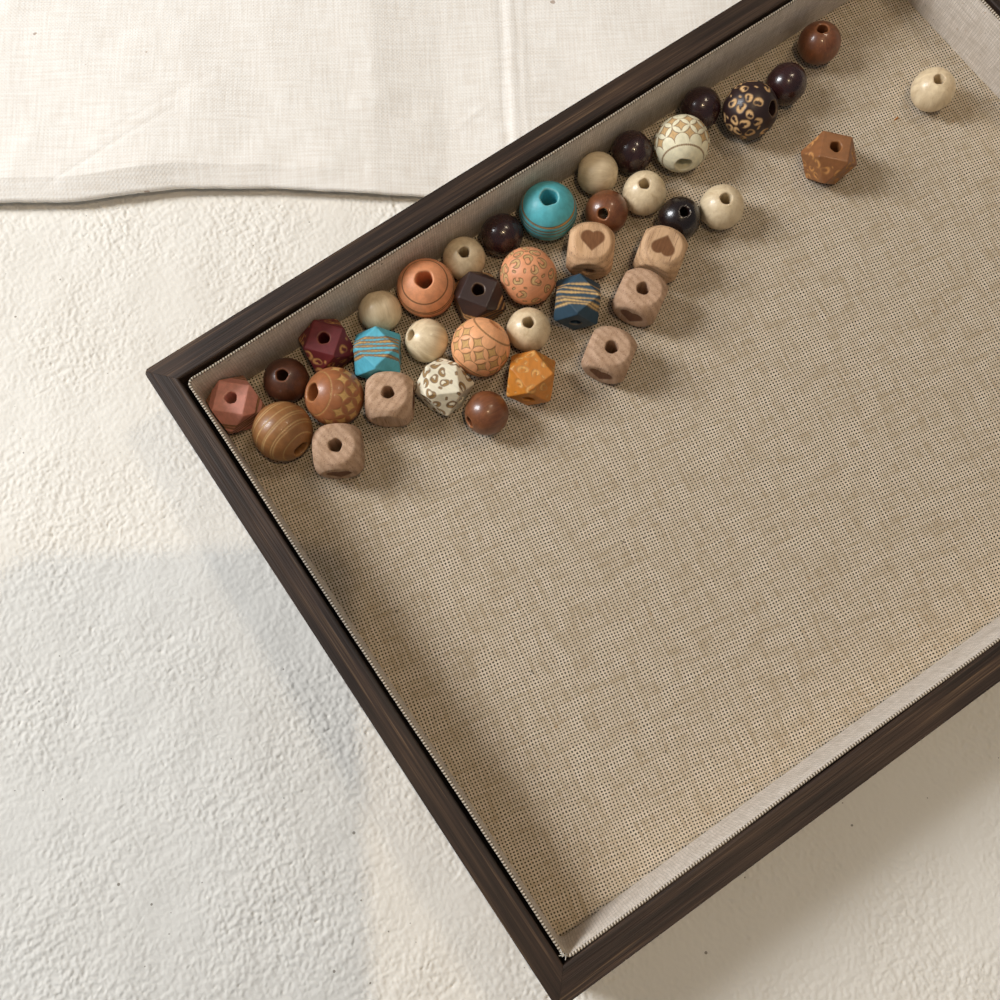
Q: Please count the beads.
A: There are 39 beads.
